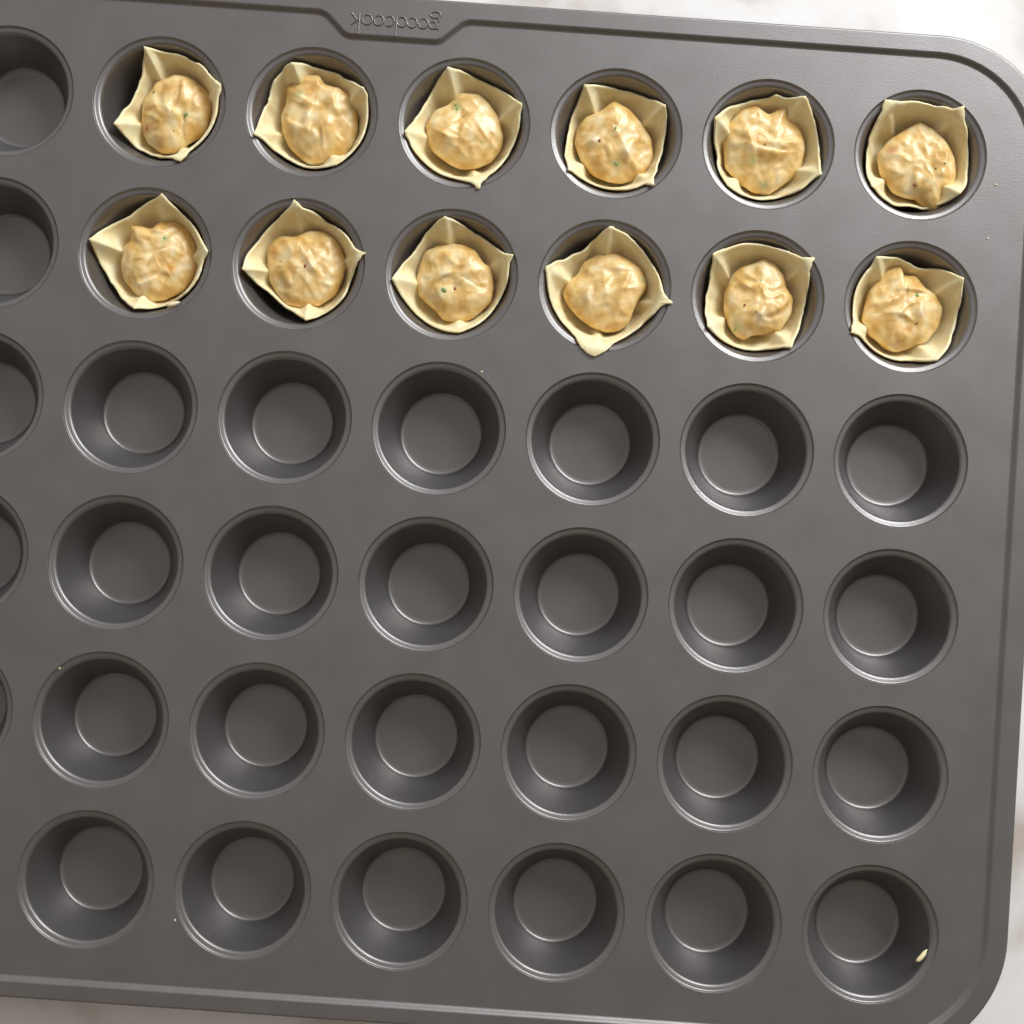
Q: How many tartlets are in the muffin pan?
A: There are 12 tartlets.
